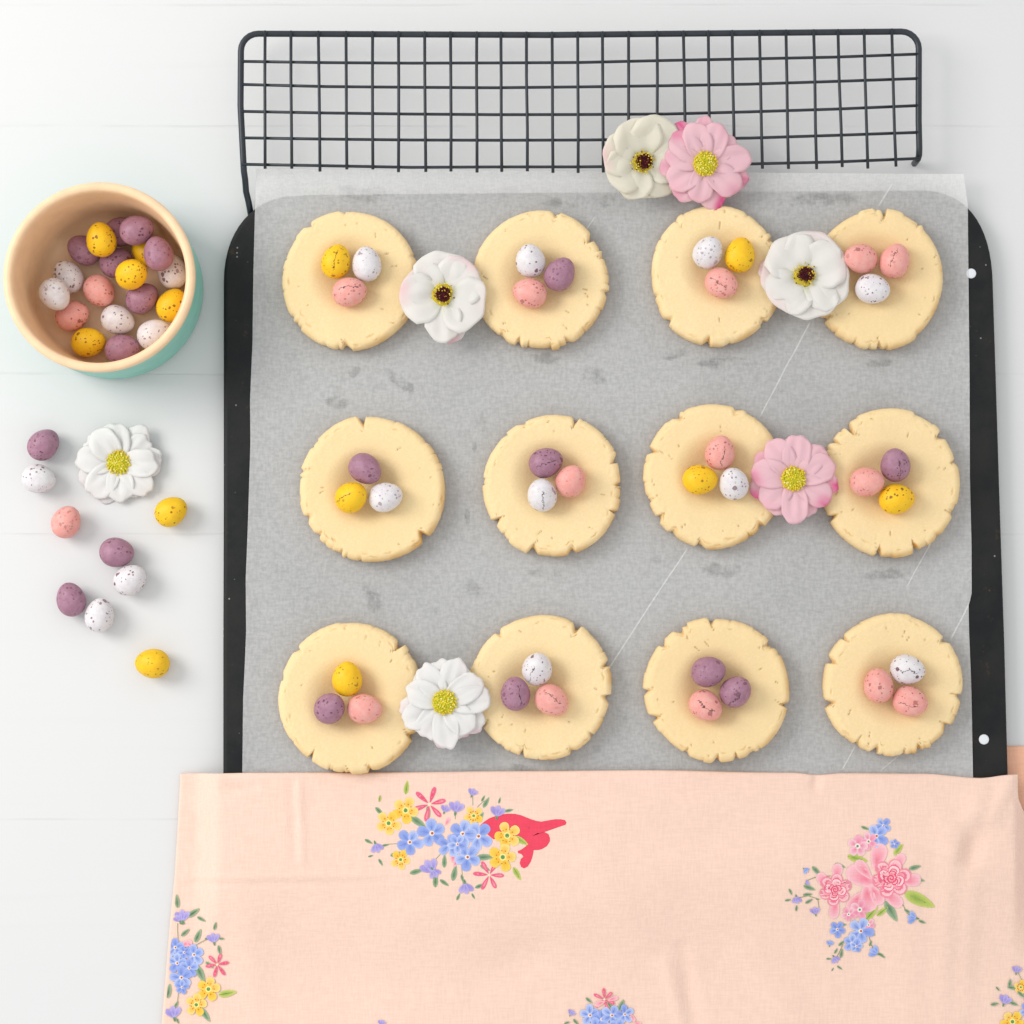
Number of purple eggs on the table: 18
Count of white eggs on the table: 17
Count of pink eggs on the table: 16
